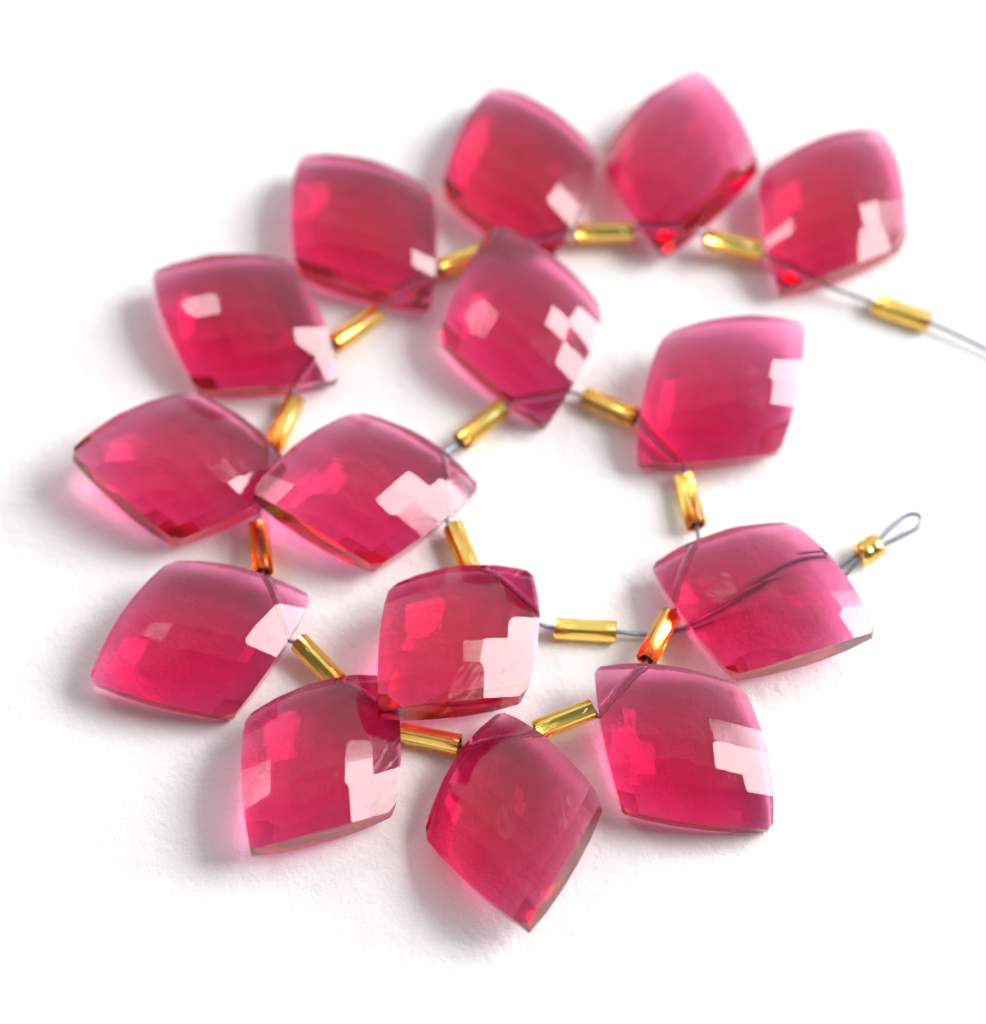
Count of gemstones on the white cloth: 15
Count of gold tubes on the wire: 16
